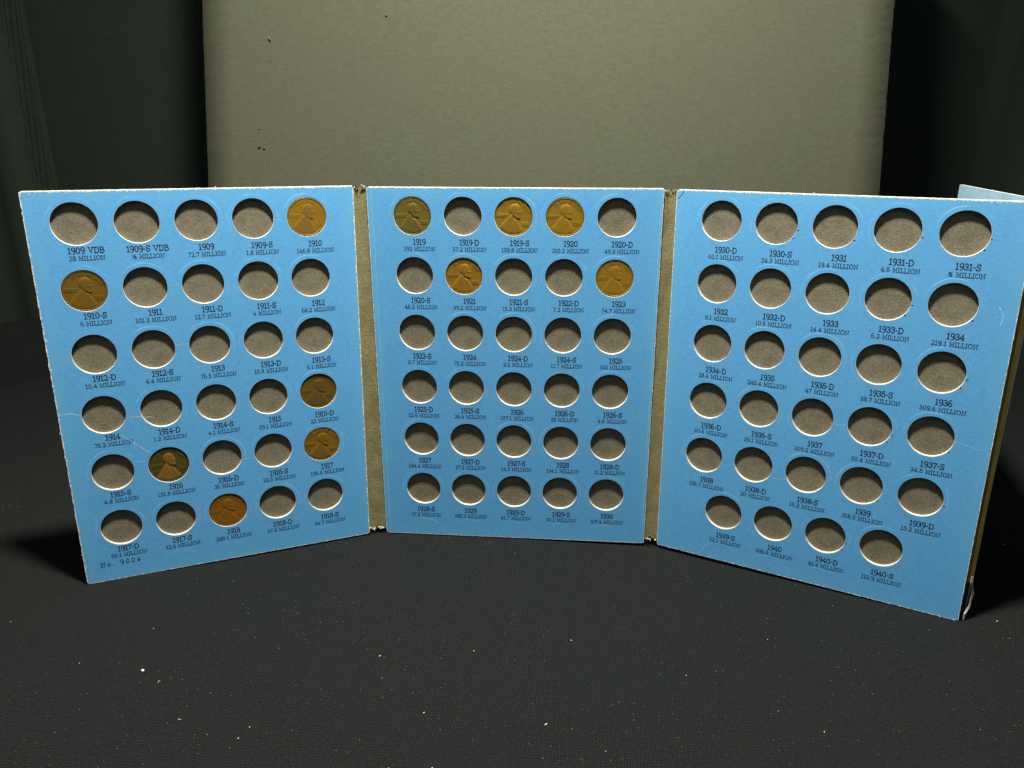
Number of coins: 11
